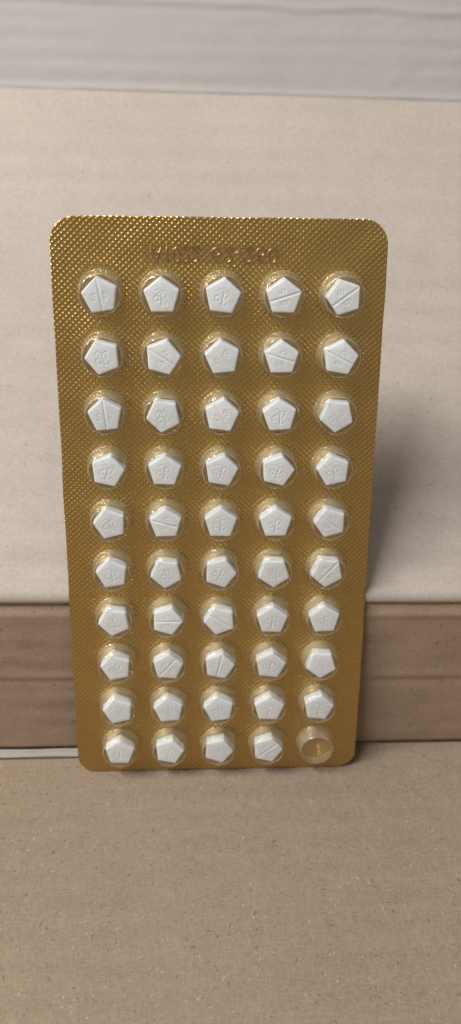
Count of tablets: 49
